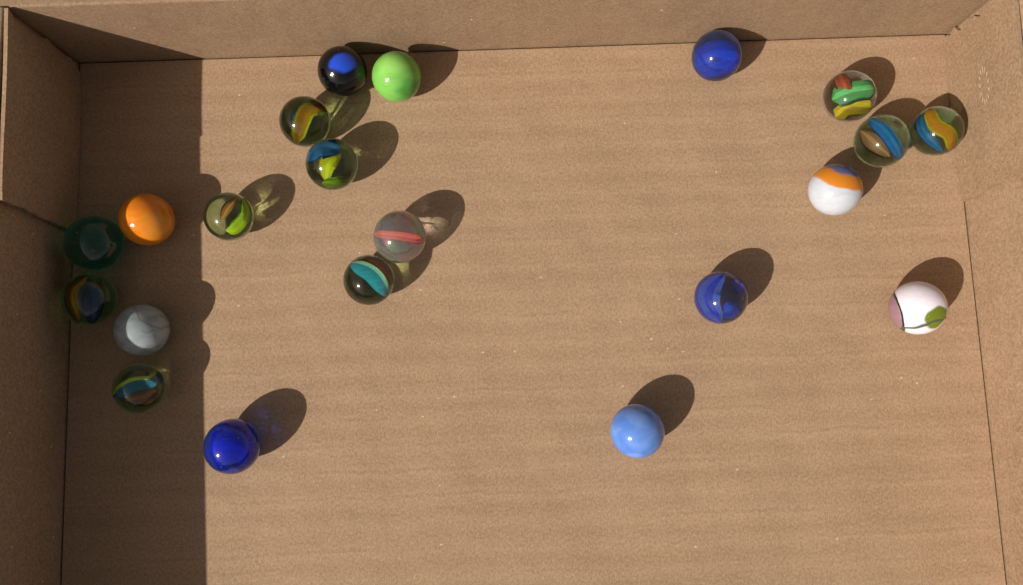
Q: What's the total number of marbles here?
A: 21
